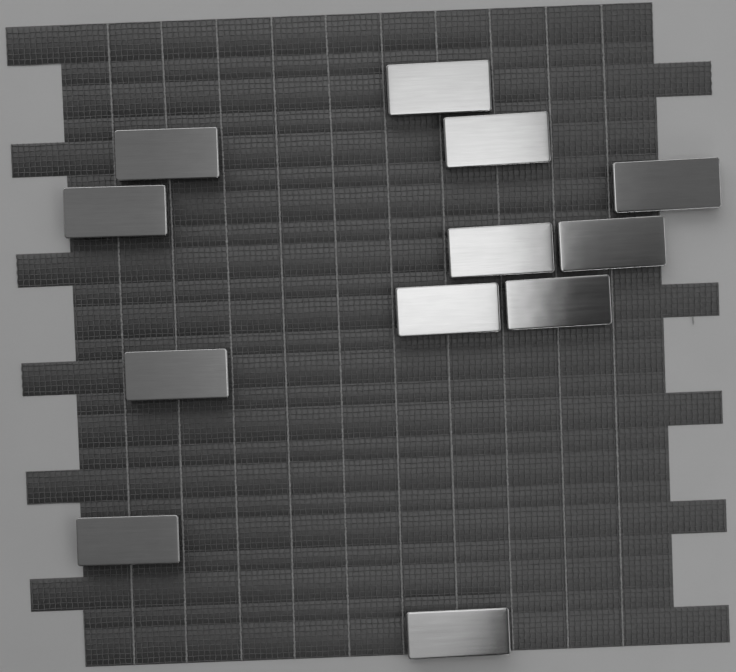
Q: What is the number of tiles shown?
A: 12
